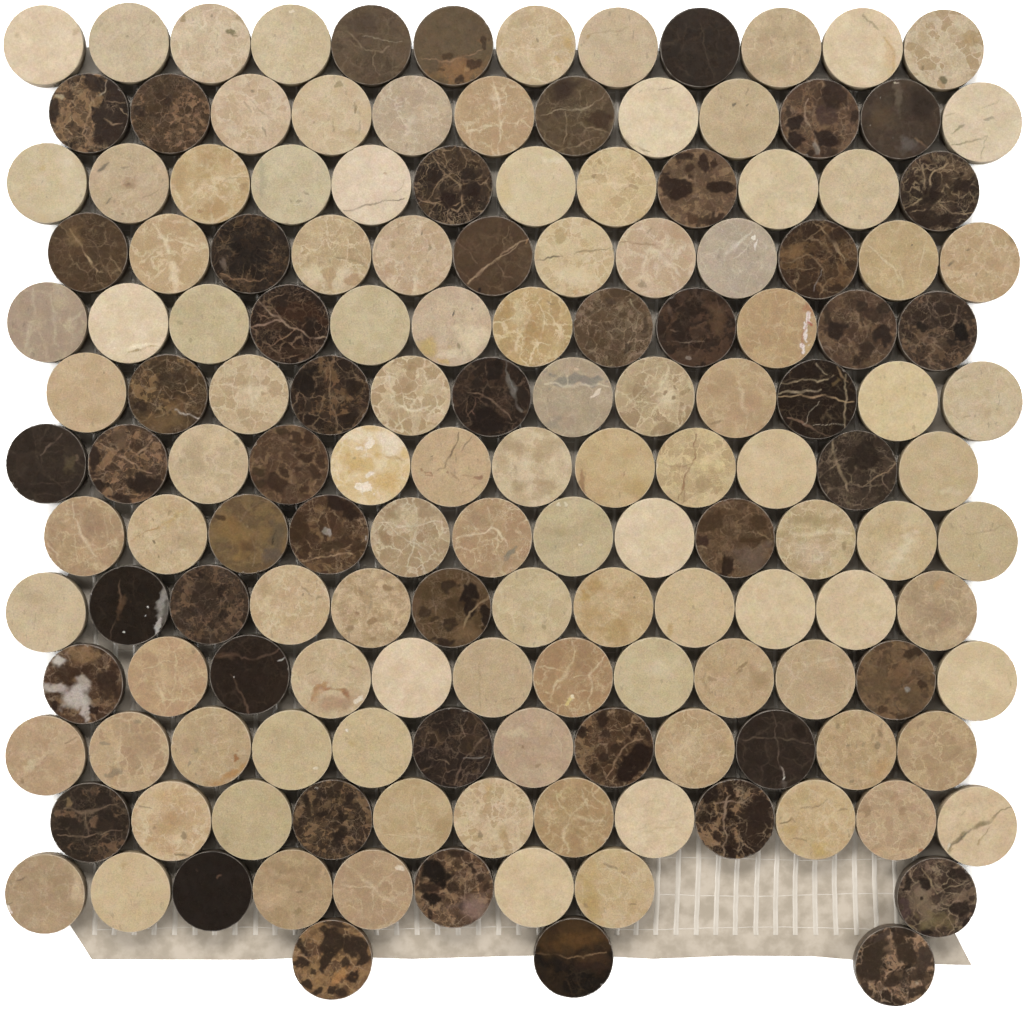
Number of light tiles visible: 107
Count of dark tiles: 49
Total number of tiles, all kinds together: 156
